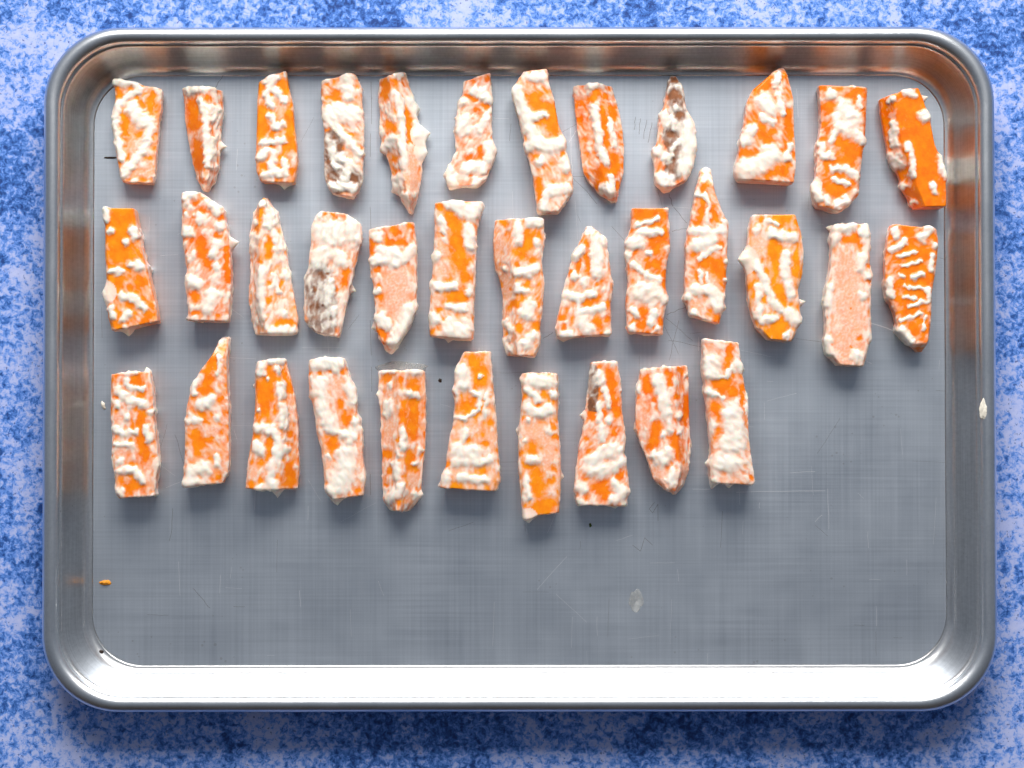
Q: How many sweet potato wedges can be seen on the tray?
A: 35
